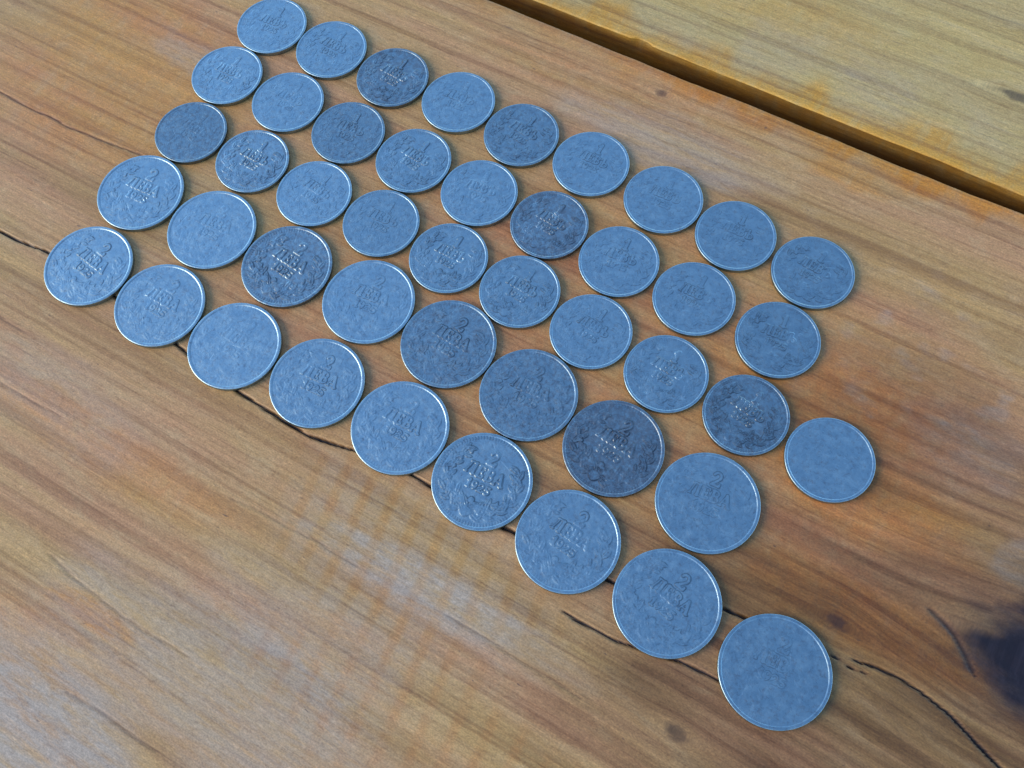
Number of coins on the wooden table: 45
